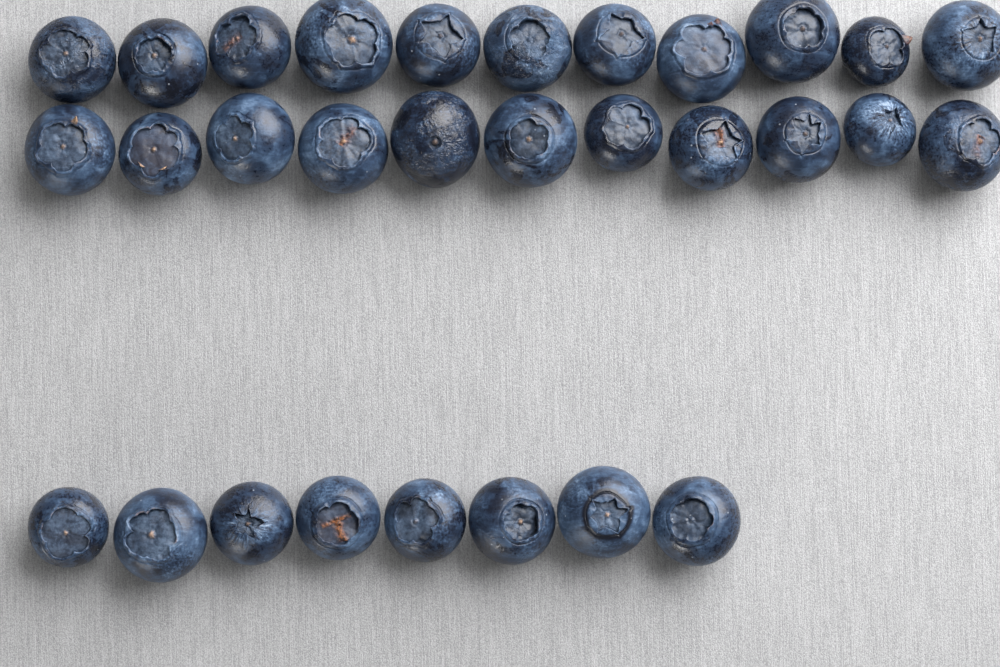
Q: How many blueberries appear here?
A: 30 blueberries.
